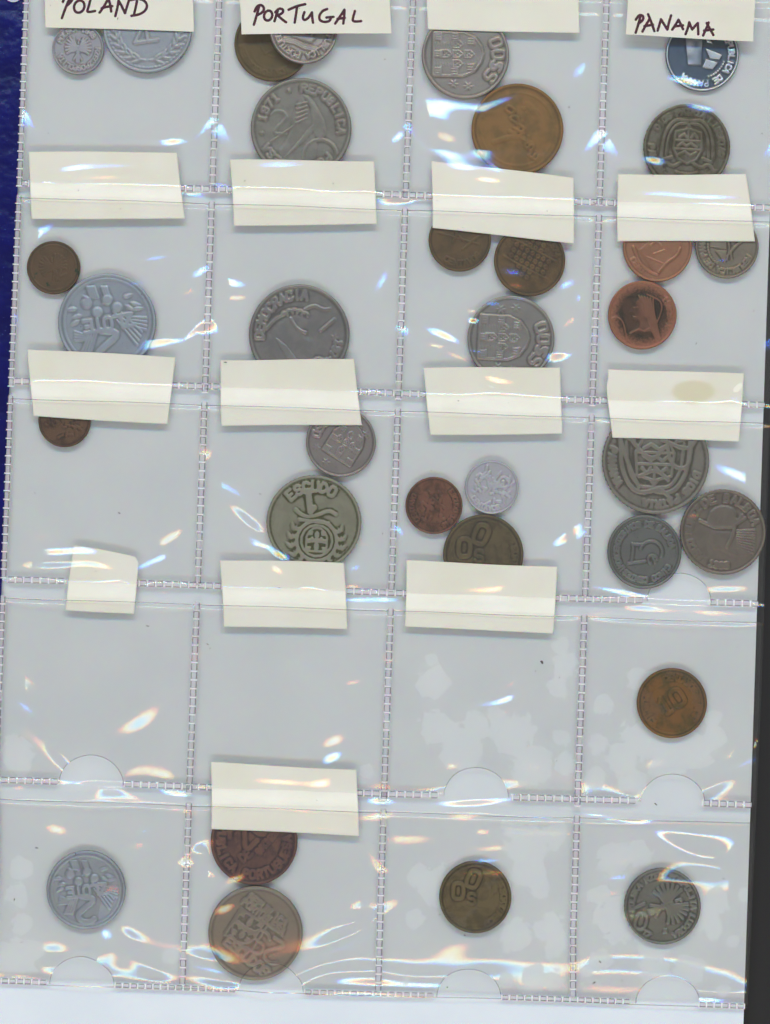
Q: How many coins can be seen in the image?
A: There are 33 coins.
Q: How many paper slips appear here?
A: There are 16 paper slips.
